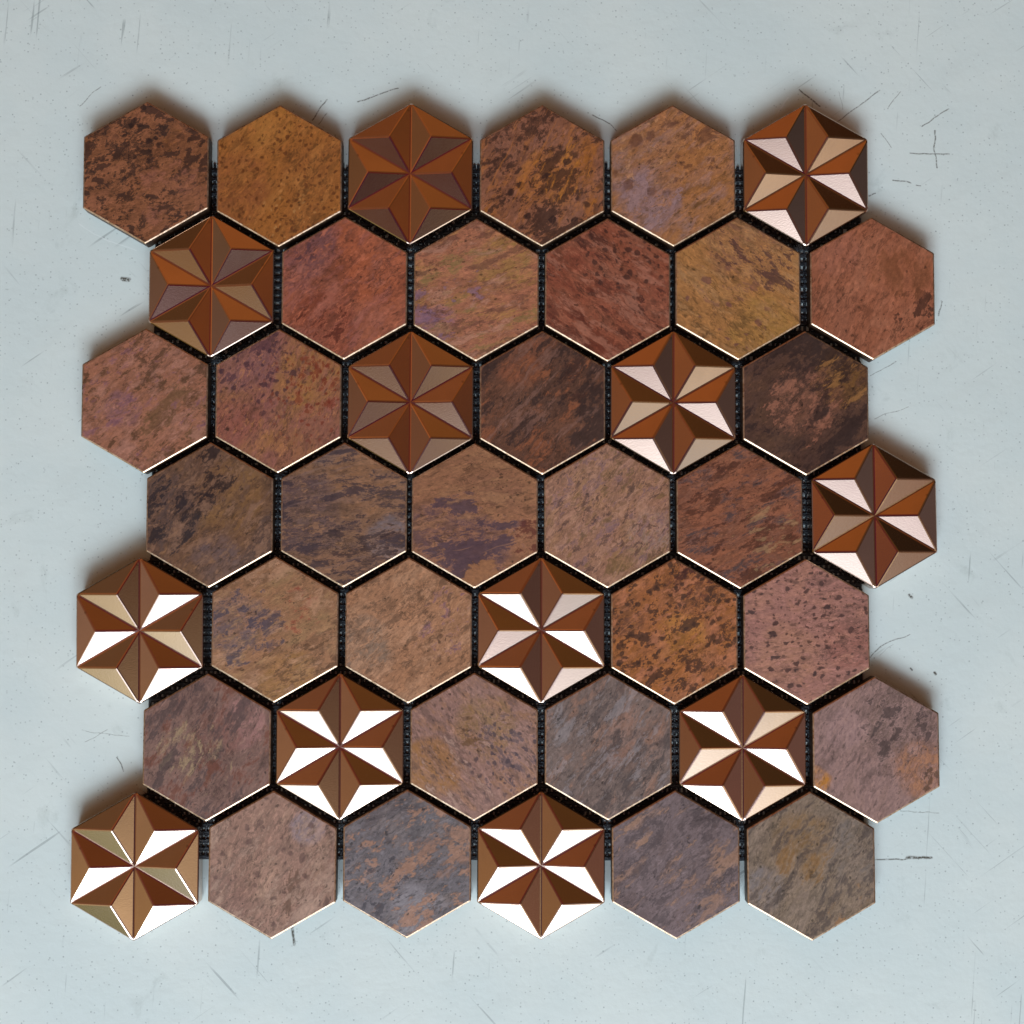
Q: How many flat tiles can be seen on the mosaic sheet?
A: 30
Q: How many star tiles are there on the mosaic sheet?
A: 12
